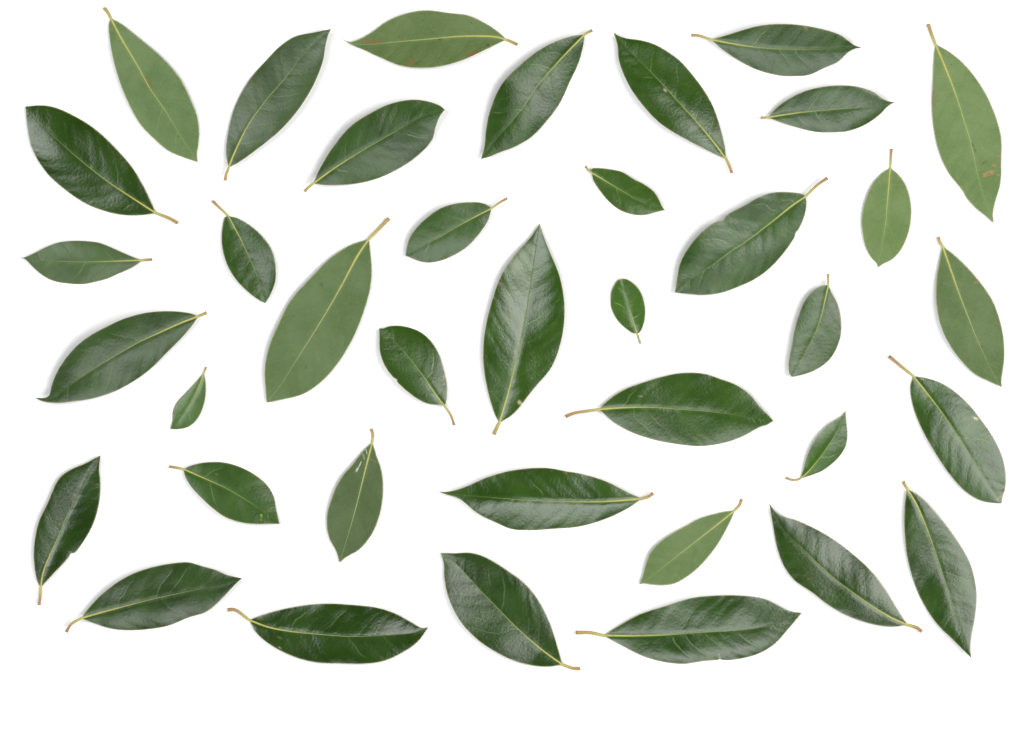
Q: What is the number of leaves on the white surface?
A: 38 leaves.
